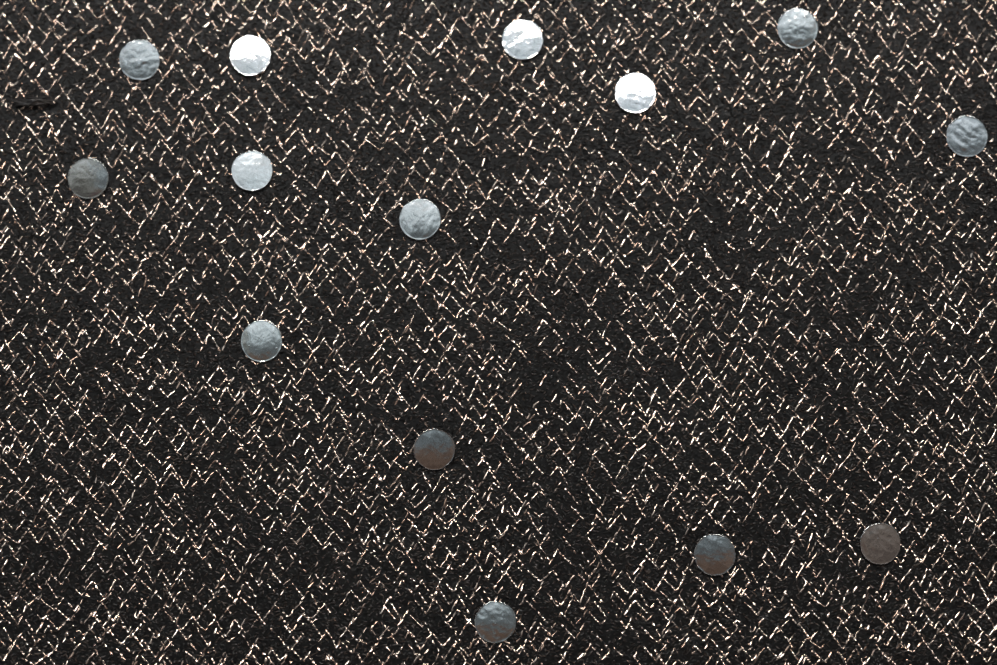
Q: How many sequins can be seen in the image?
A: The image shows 14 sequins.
